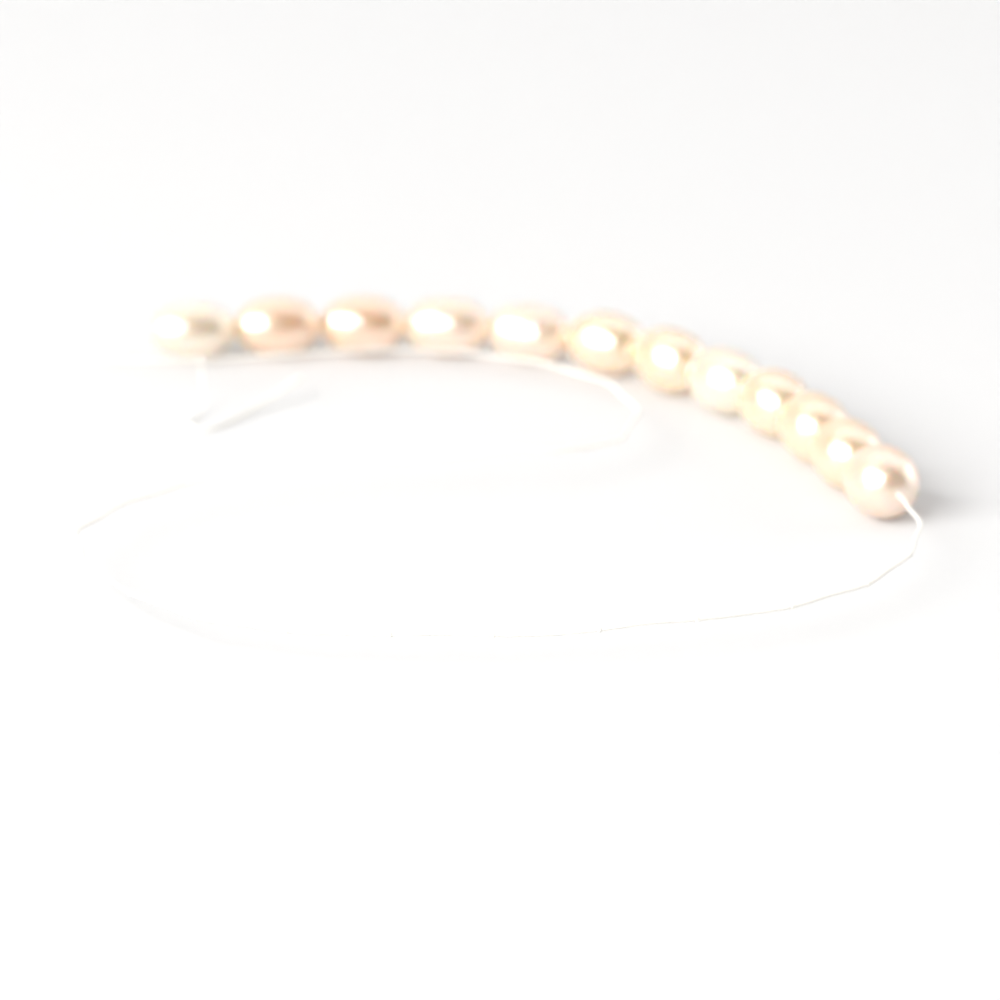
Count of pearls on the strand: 12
